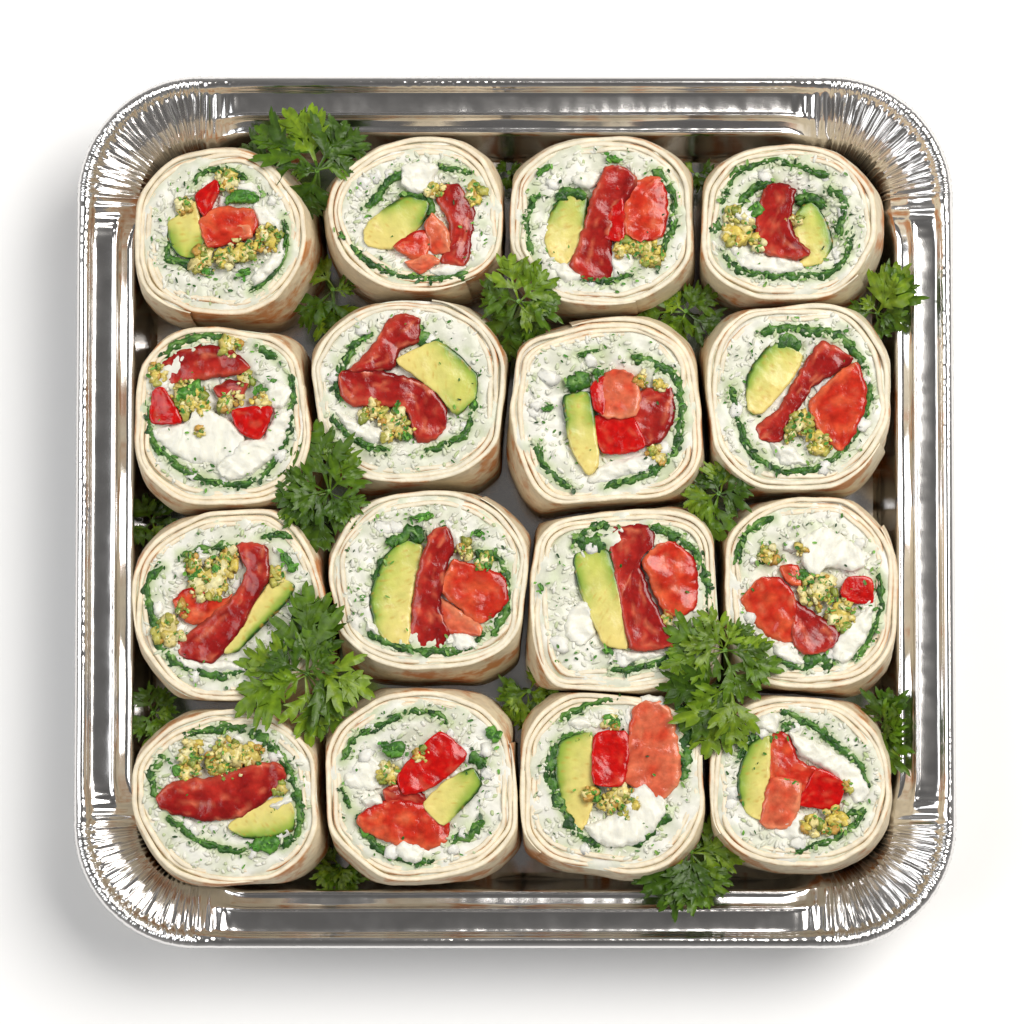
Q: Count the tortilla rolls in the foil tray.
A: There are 16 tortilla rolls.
